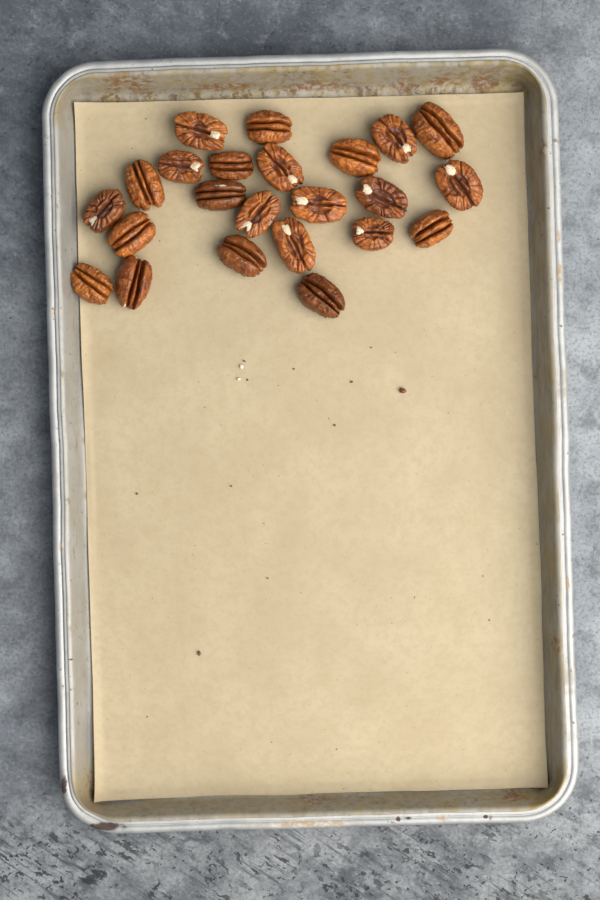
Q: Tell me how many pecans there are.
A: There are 23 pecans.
